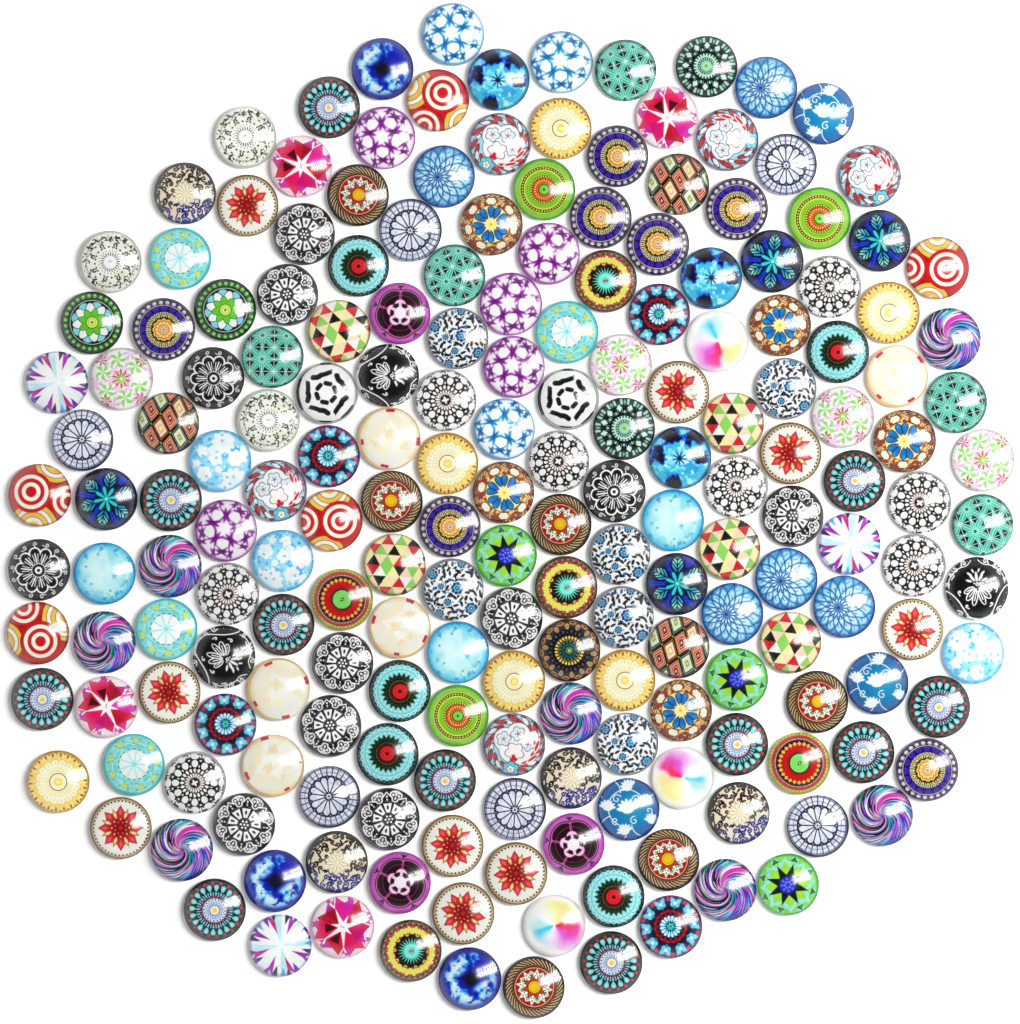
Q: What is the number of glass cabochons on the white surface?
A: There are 200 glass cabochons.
